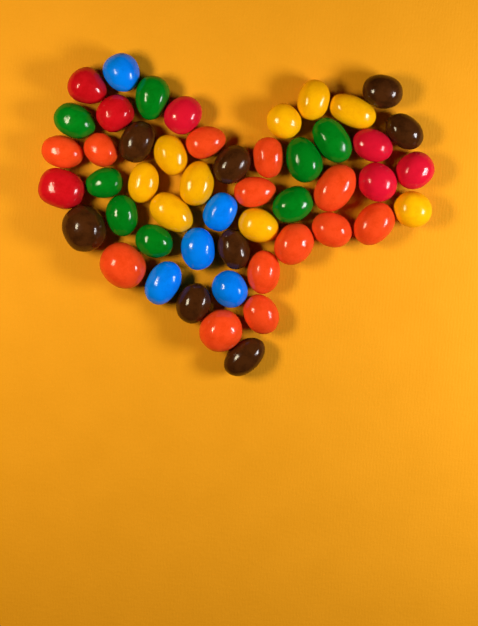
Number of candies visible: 50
